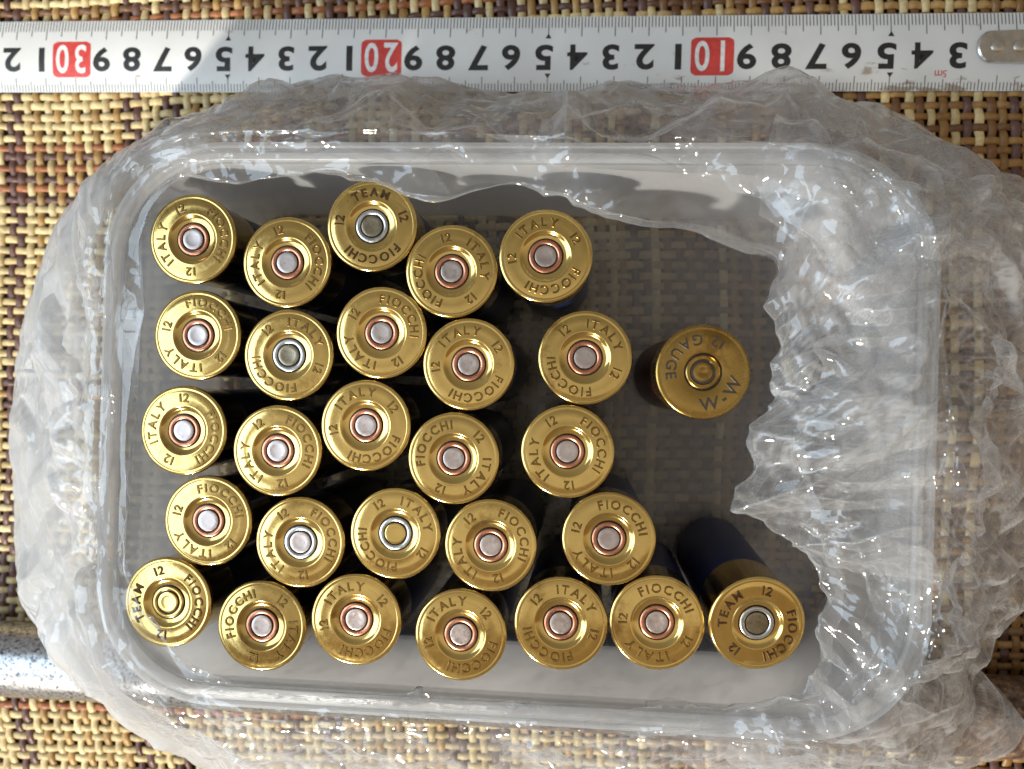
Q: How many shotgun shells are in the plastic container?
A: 28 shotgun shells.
